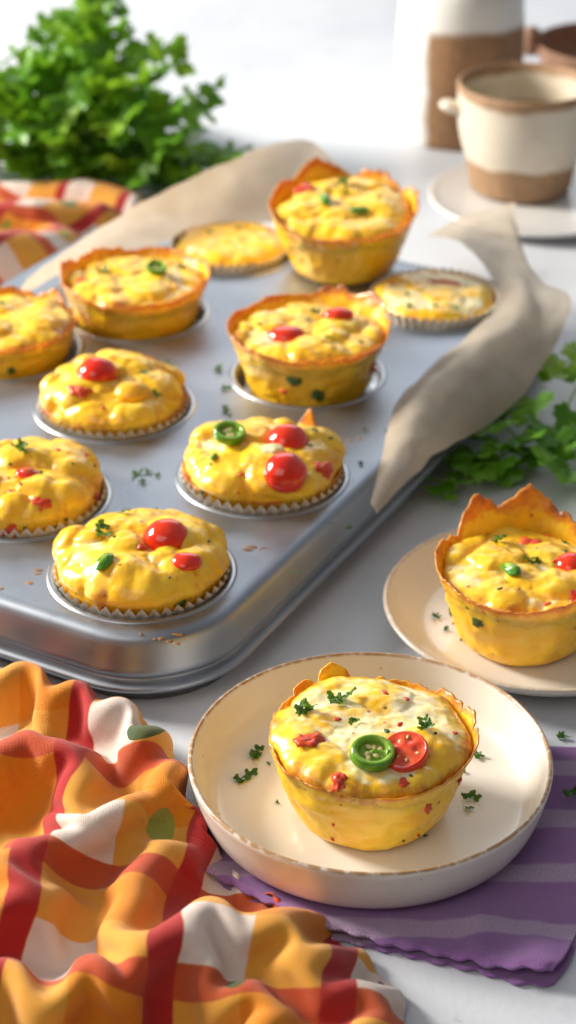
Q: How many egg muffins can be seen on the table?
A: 12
